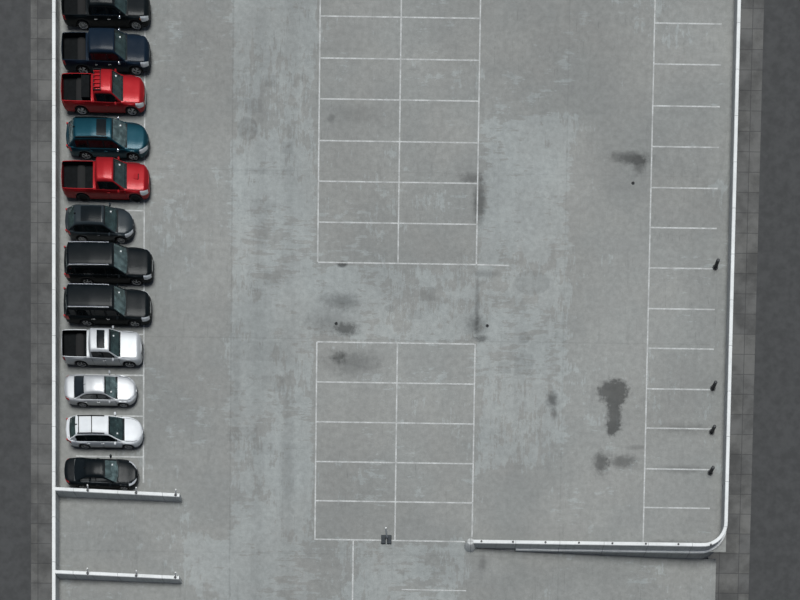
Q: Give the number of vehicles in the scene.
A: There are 12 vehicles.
